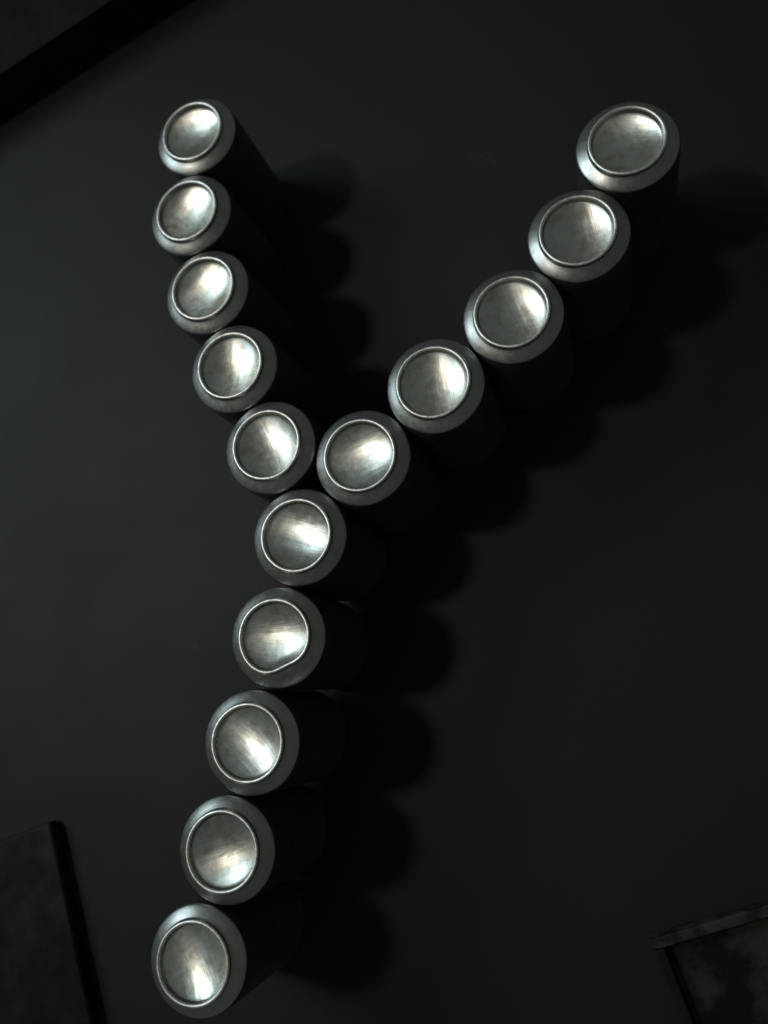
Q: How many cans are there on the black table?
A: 15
